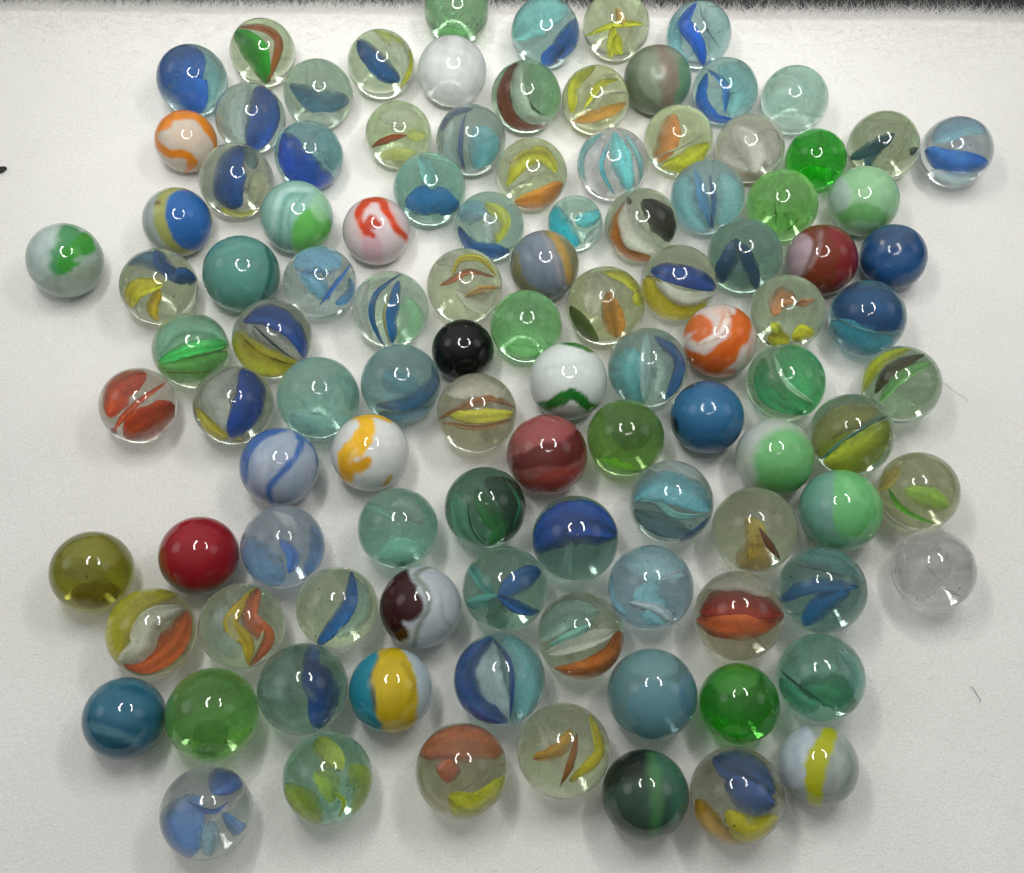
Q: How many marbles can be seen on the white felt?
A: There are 107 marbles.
